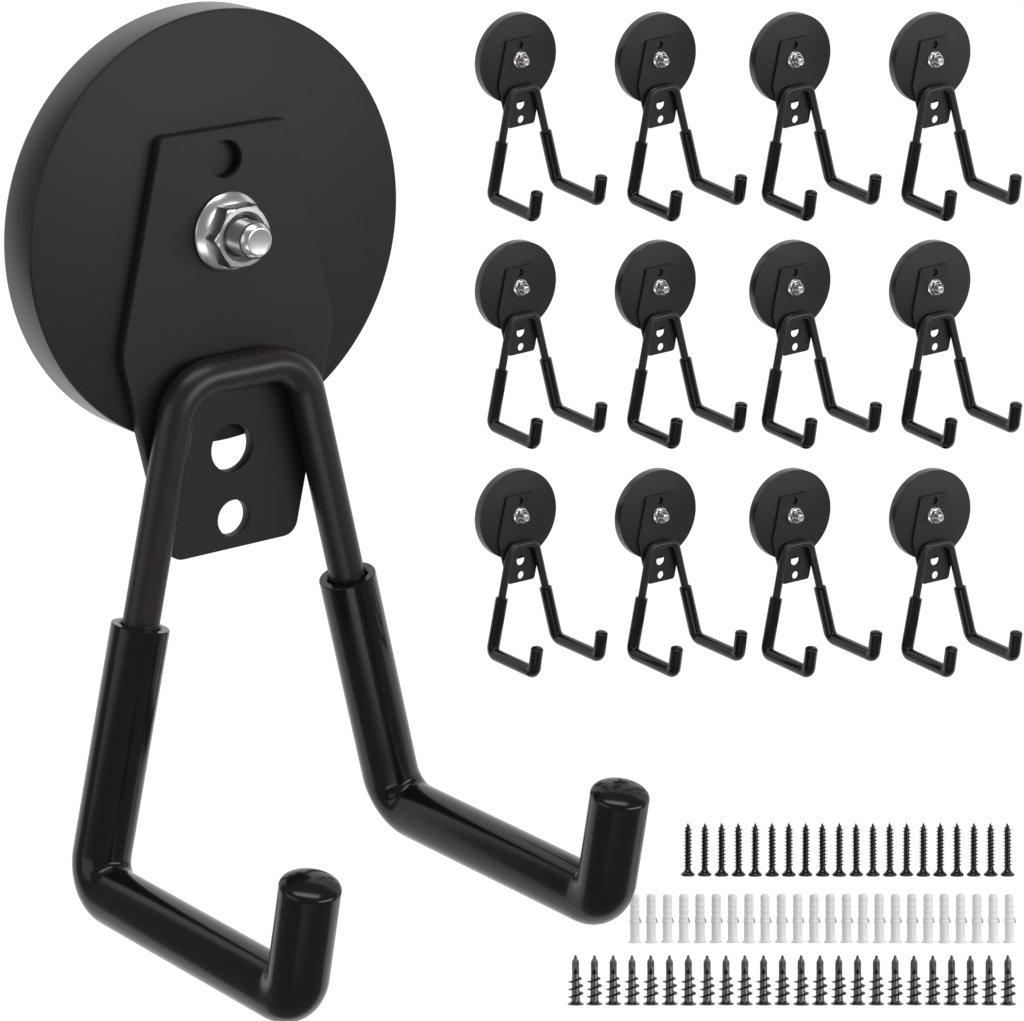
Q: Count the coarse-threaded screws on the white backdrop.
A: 24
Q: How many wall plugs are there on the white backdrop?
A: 24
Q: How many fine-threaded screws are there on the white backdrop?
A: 20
